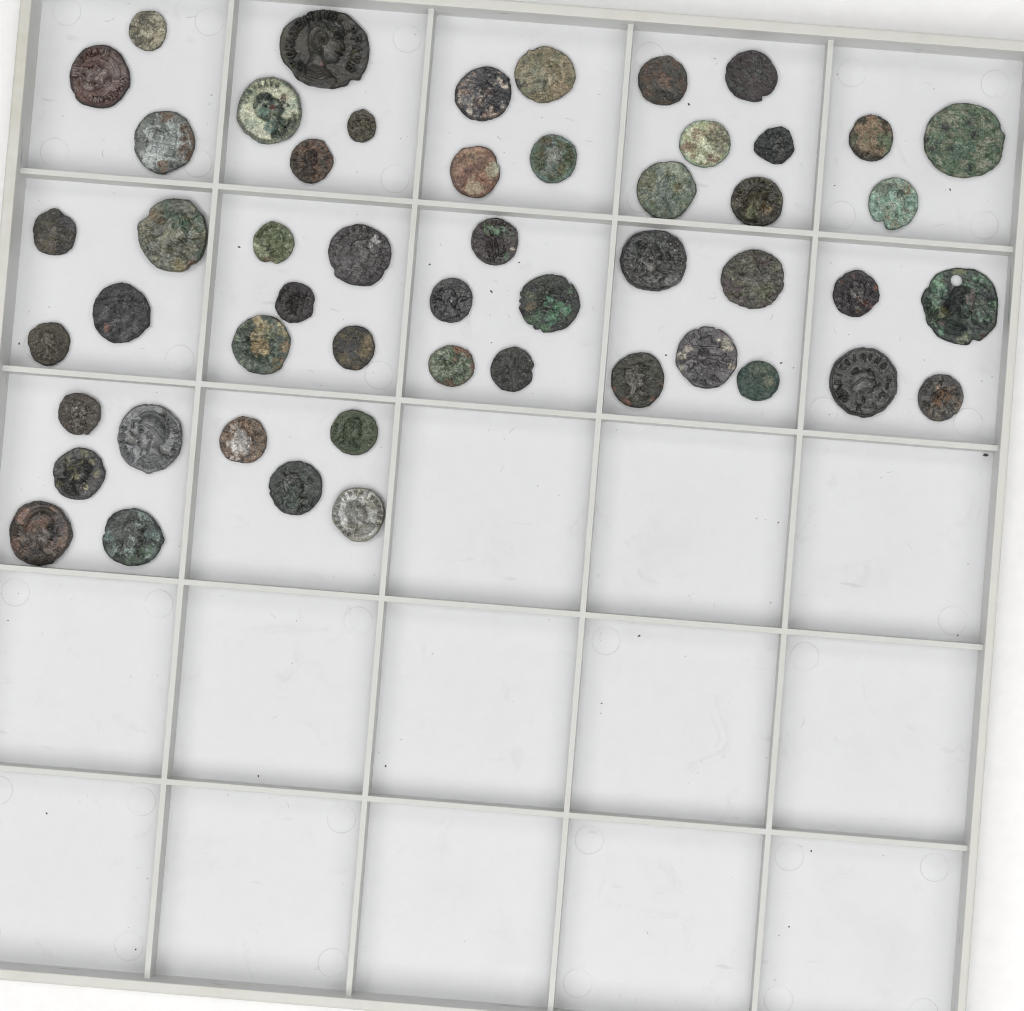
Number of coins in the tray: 52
